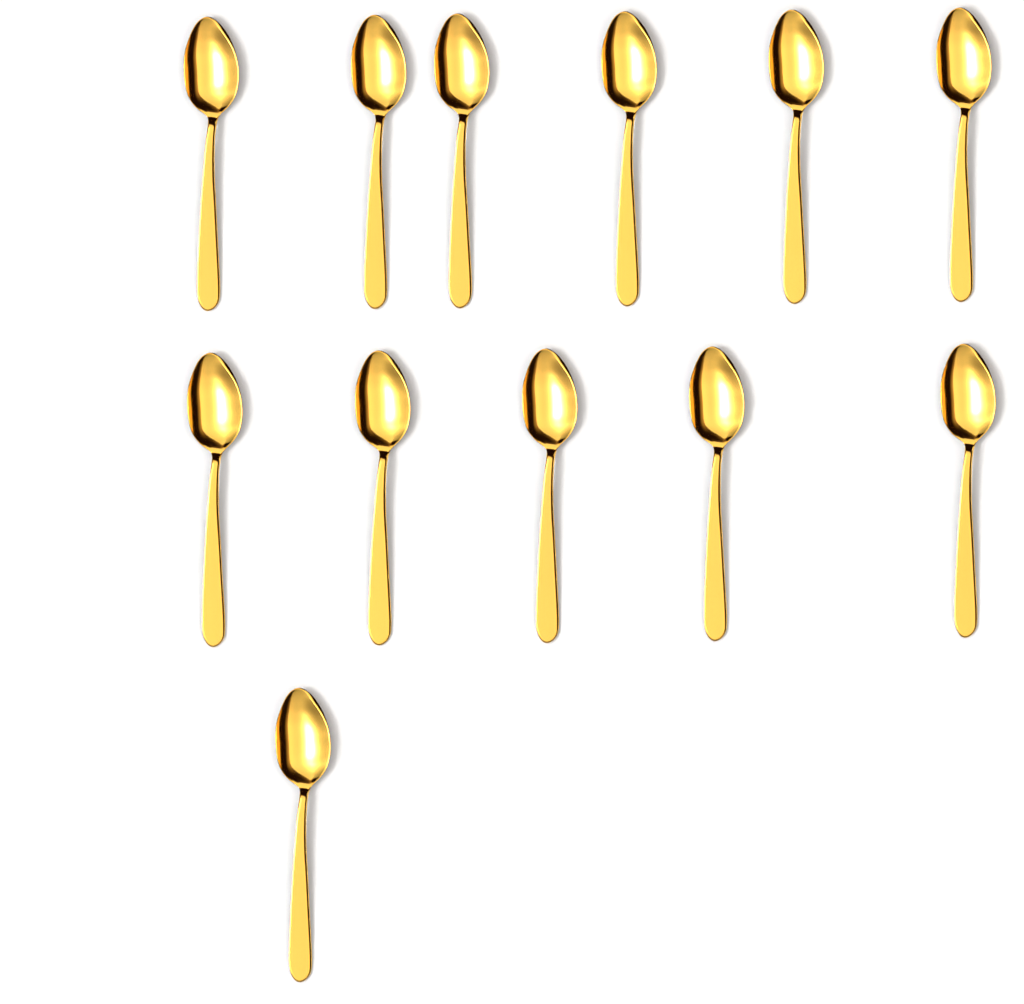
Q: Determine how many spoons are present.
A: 12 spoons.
